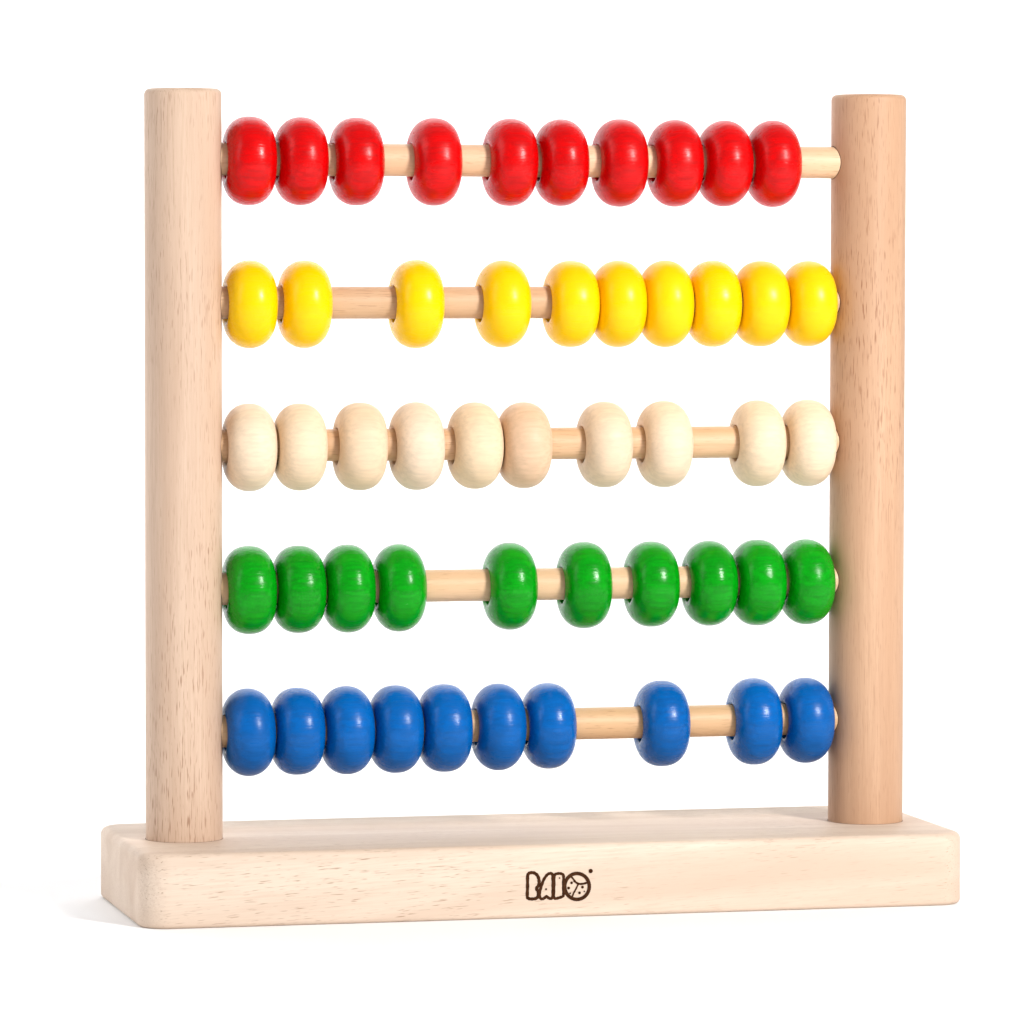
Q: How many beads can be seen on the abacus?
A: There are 50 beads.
